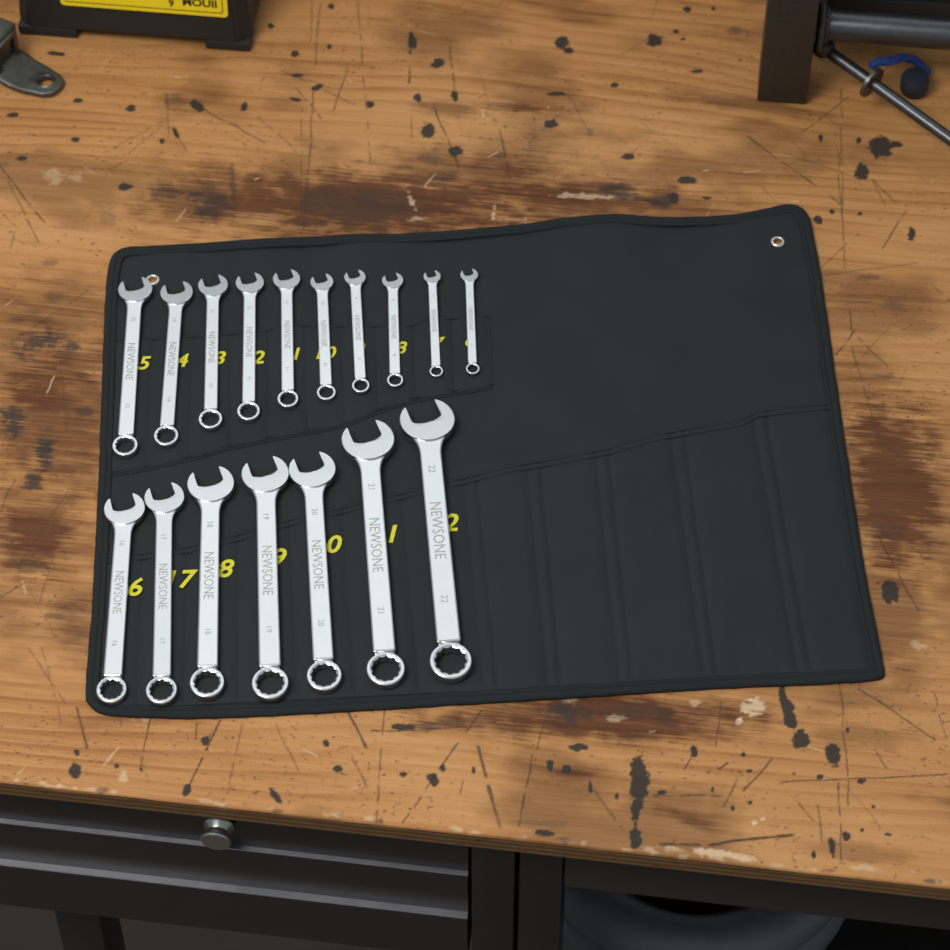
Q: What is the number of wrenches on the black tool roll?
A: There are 17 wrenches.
